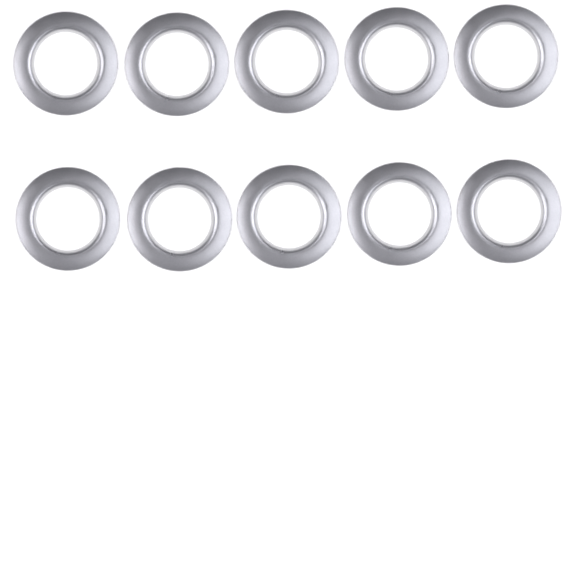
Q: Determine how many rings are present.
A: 10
